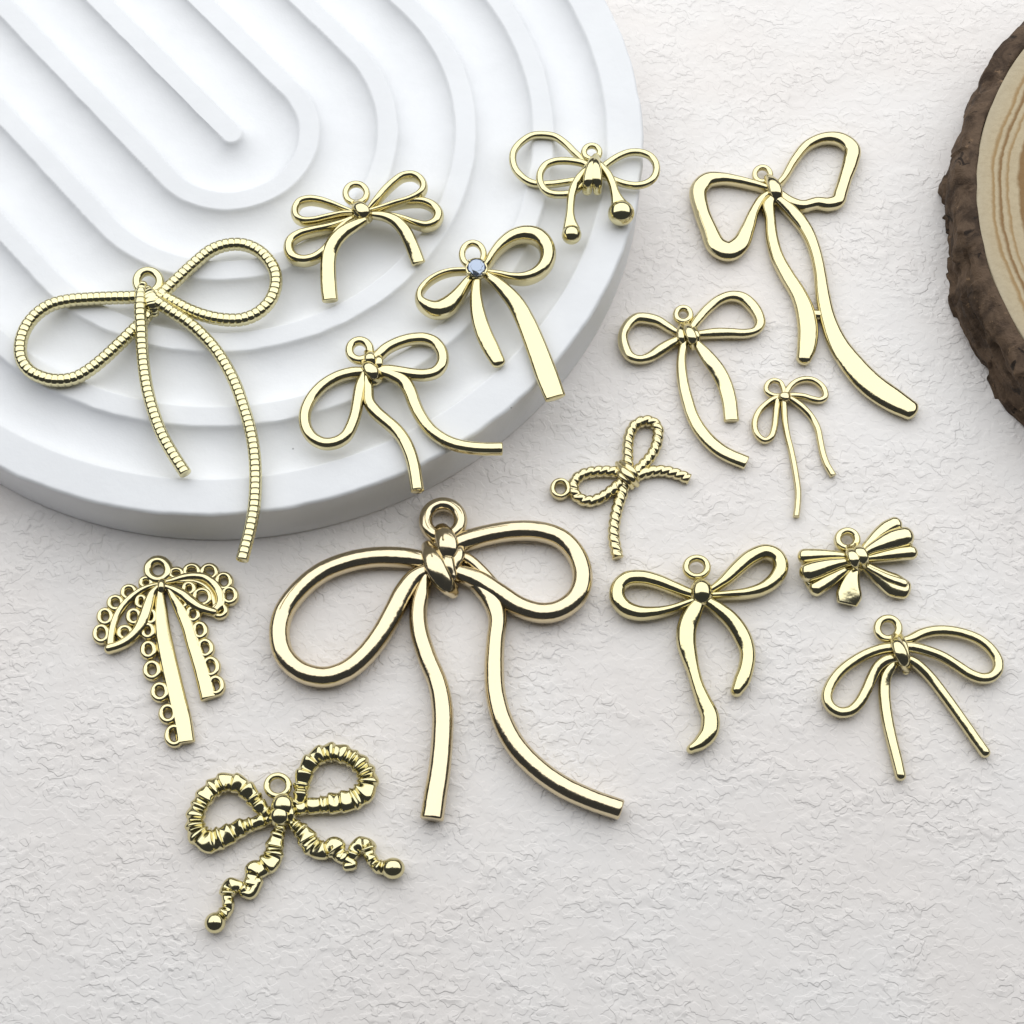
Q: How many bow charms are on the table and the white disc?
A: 15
